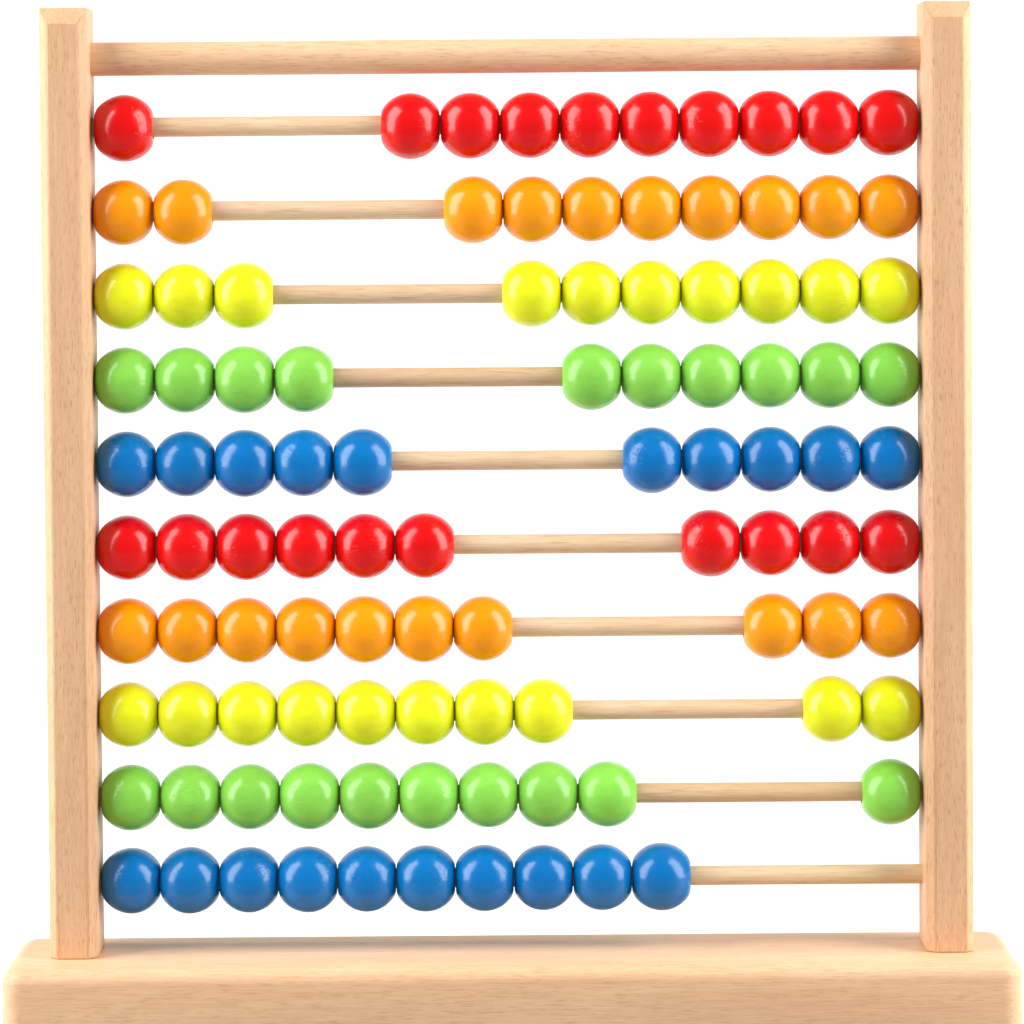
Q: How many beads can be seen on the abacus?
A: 100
